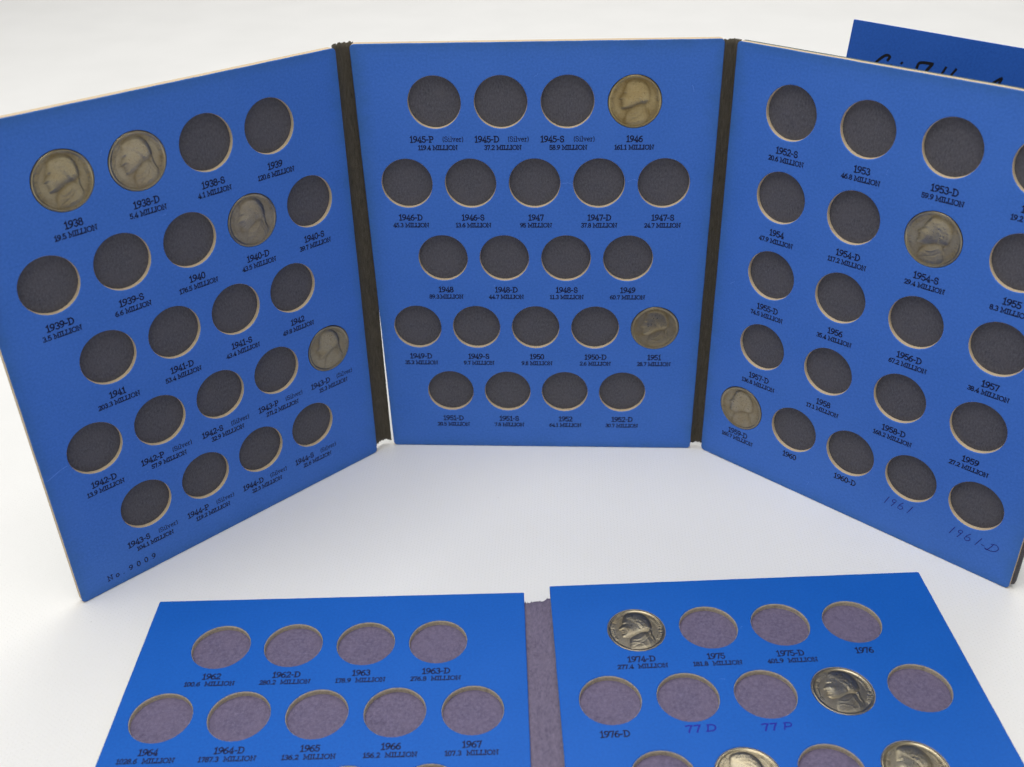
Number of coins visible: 12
